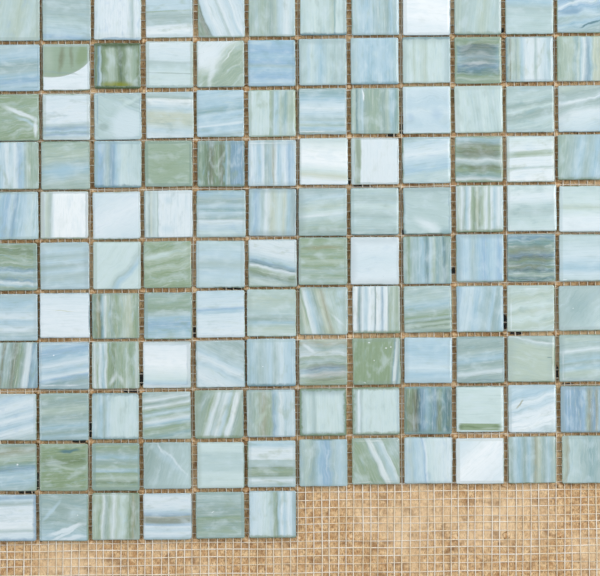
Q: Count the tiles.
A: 126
